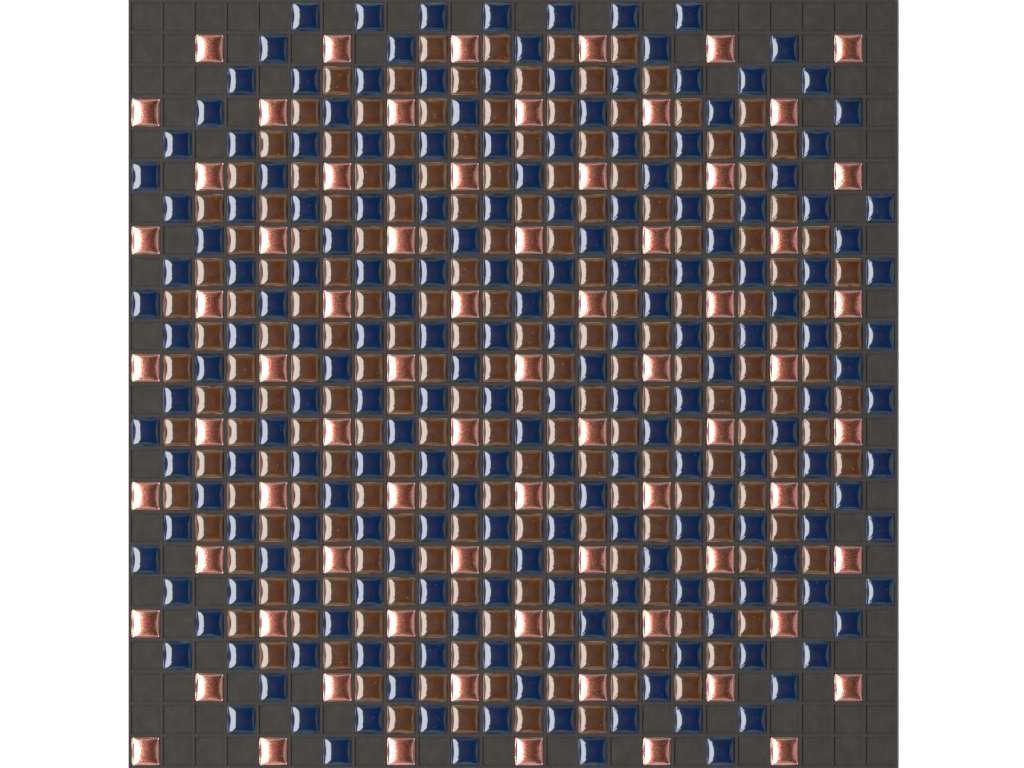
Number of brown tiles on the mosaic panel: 200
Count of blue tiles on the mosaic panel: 200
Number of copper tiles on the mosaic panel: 72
